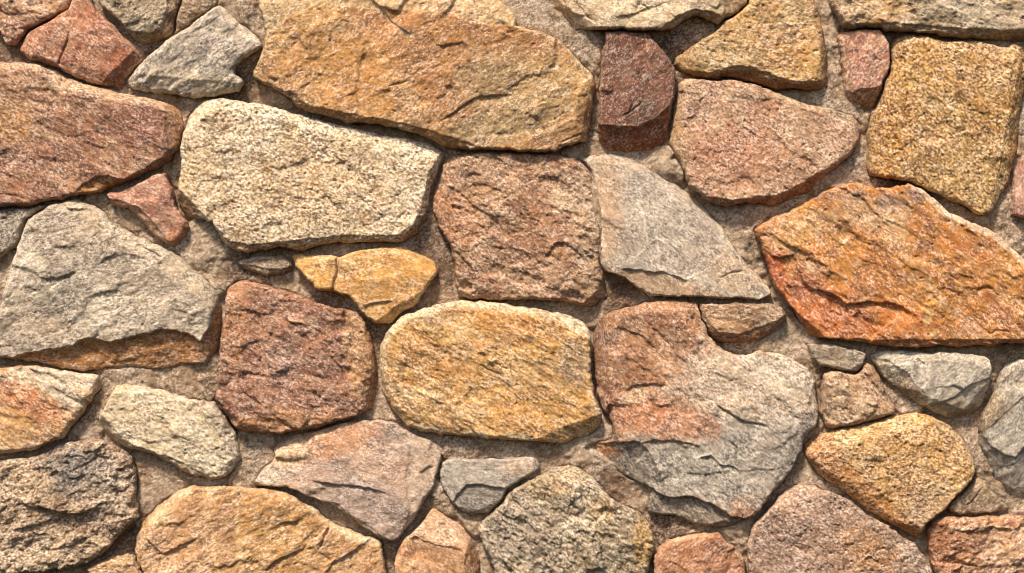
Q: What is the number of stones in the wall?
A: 46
